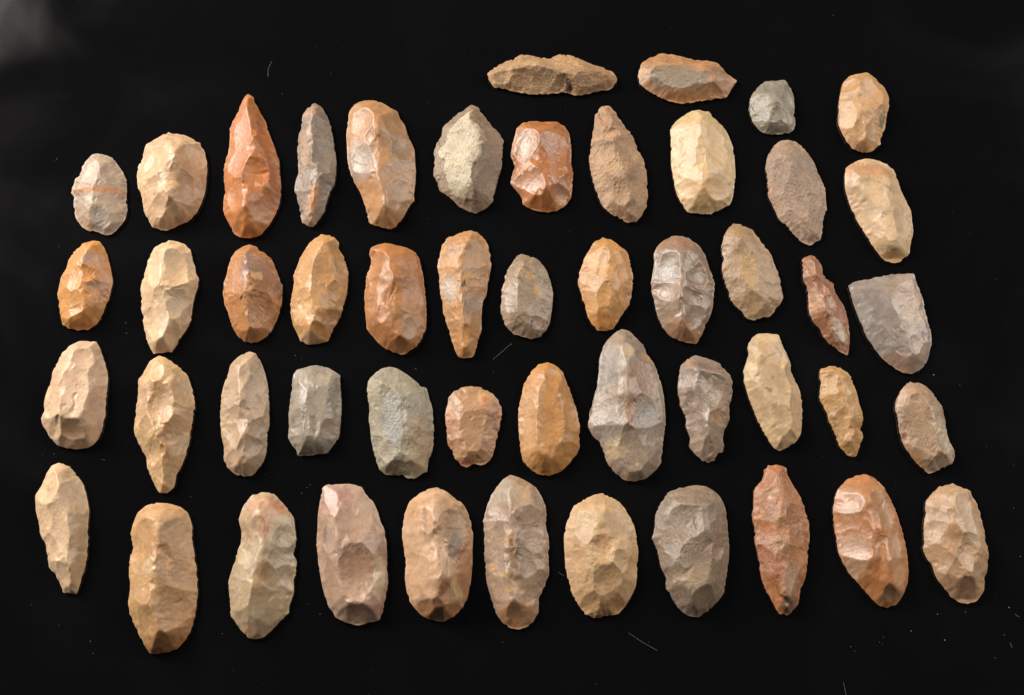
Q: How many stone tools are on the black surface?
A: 50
